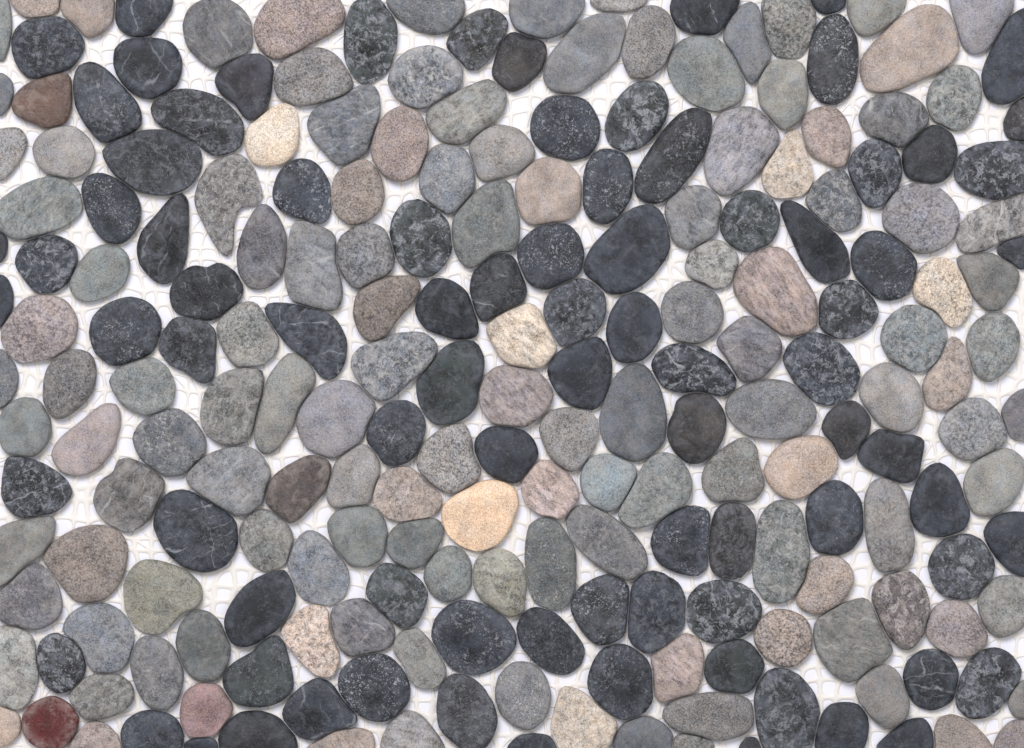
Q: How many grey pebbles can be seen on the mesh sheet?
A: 95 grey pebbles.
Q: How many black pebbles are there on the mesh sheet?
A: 85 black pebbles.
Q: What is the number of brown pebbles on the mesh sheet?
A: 30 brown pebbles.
